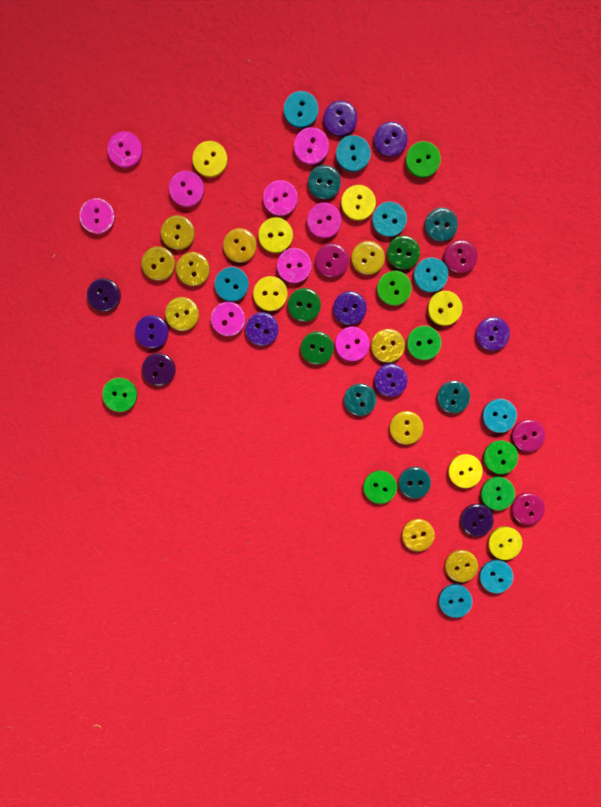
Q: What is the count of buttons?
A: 63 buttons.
